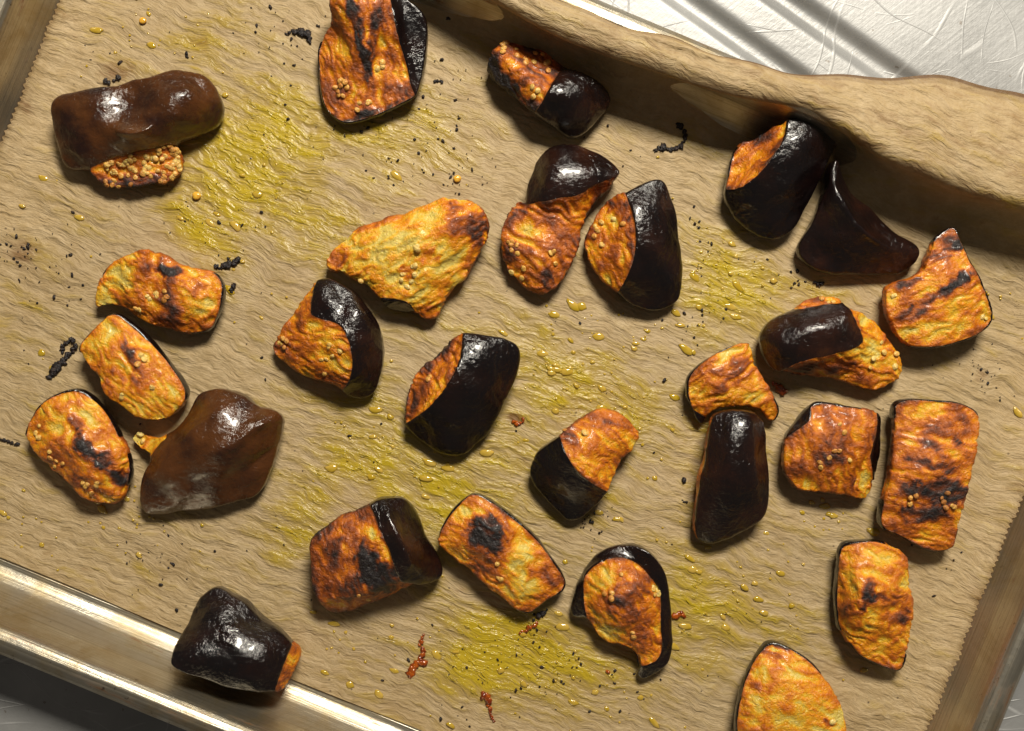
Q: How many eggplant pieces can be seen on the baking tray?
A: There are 27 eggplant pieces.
